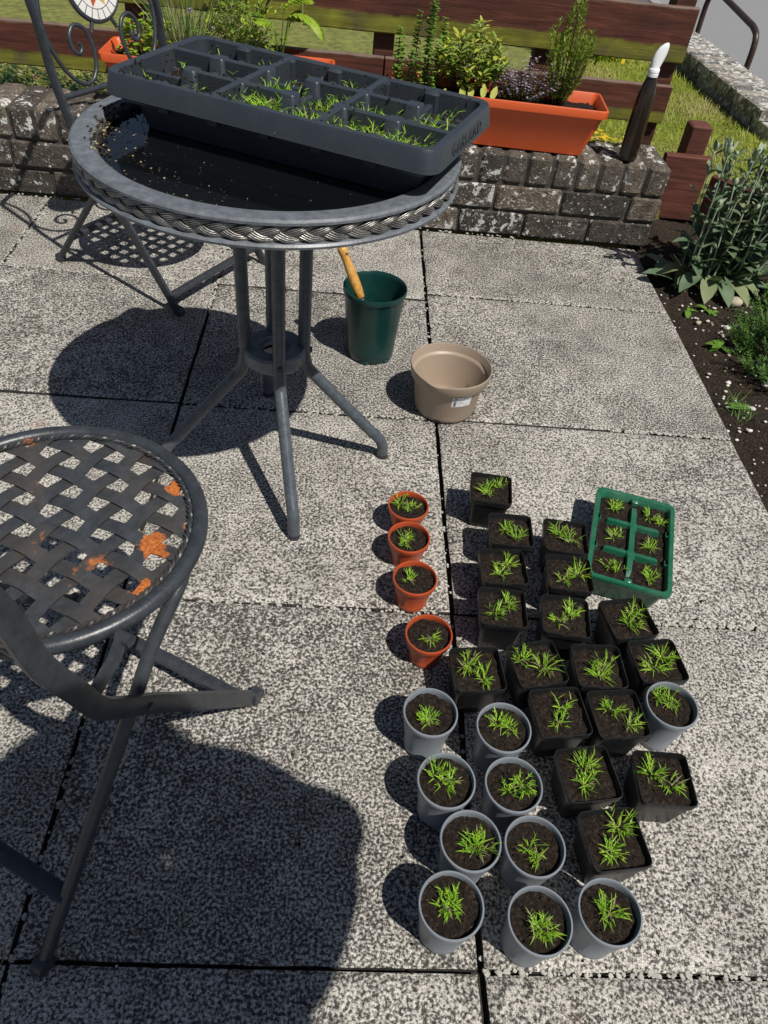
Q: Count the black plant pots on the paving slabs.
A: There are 17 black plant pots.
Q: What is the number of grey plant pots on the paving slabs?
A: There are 10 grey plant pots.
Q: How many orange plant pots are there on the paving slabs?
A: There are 4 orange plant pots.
